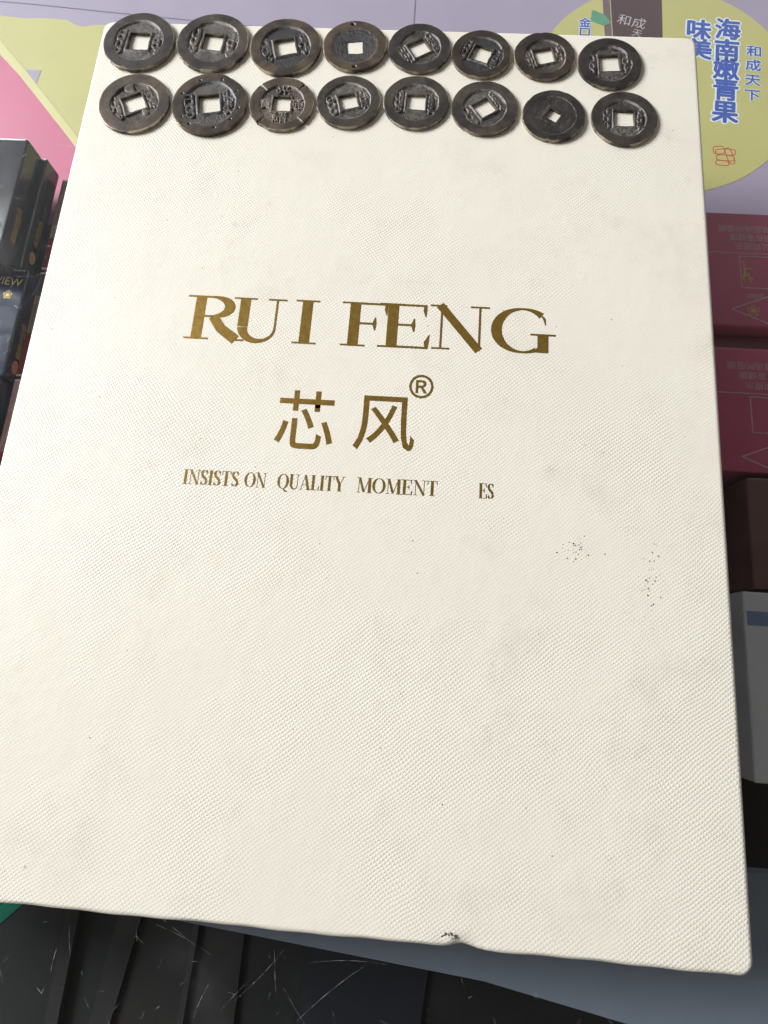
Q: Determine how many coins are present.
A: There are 16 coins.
